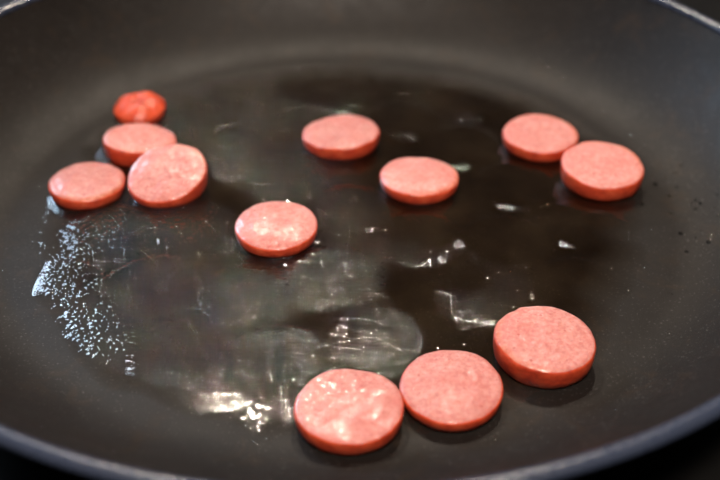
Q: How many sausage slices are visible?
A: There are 12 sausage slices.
